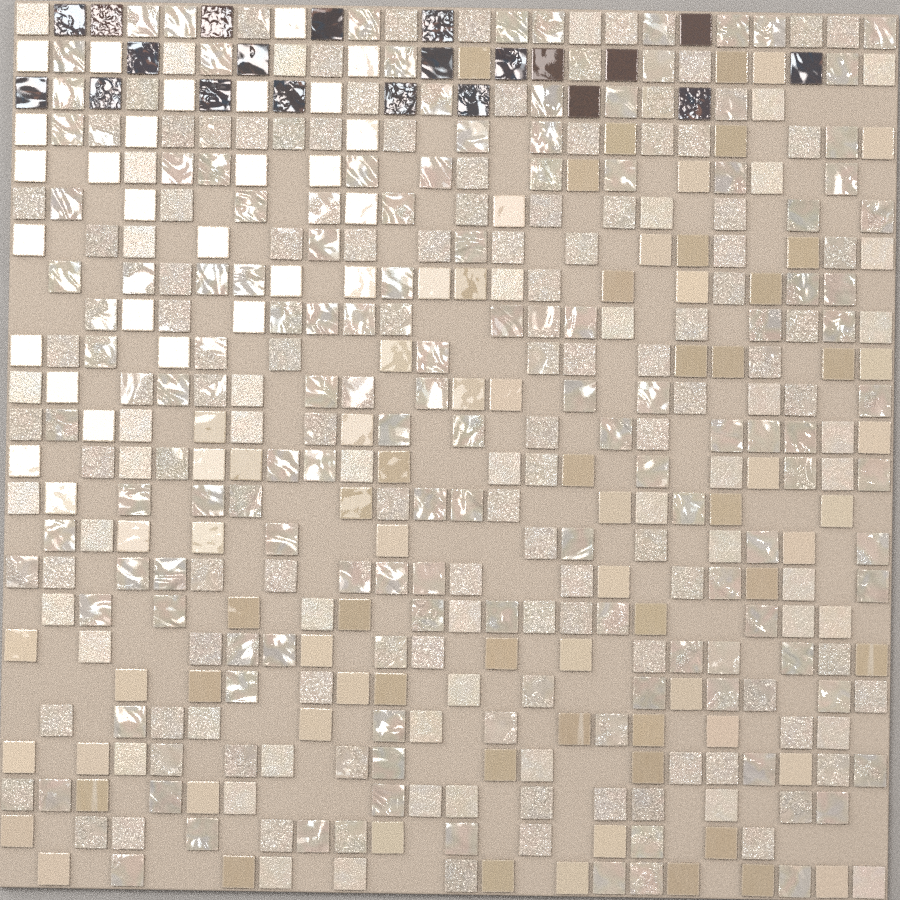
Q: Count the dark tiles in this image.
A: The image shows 21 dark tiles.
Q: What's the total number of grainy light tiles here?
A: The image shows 166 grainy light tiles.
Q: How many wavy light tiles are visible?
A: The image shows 119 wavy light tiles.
